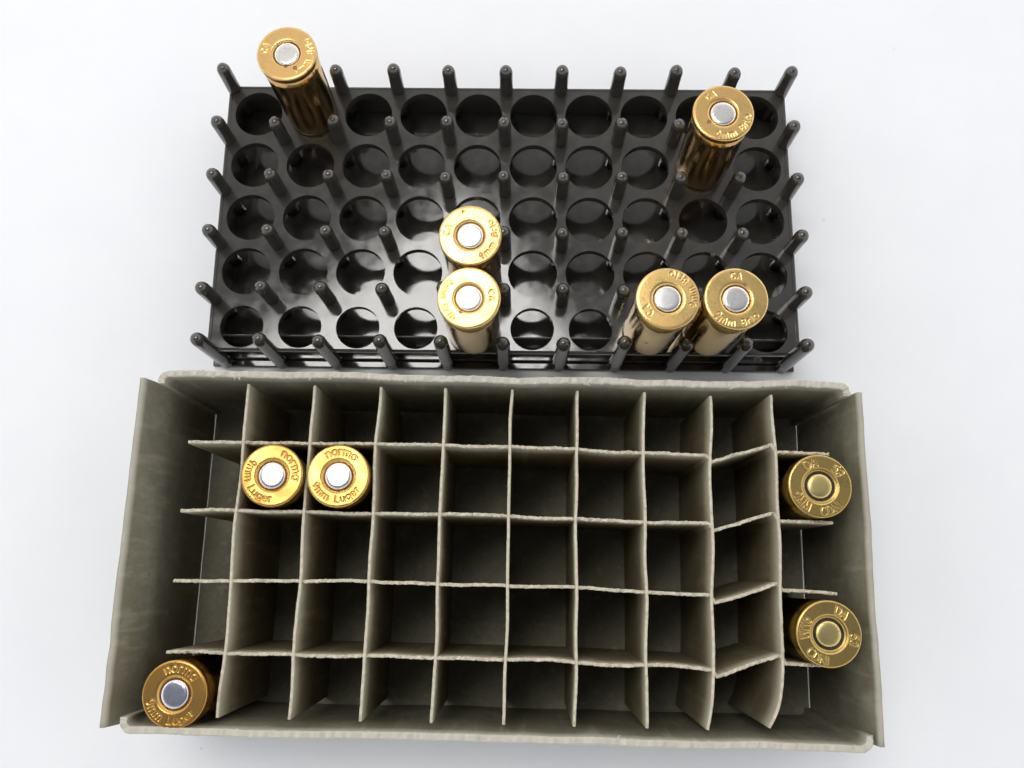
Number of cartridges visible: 11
